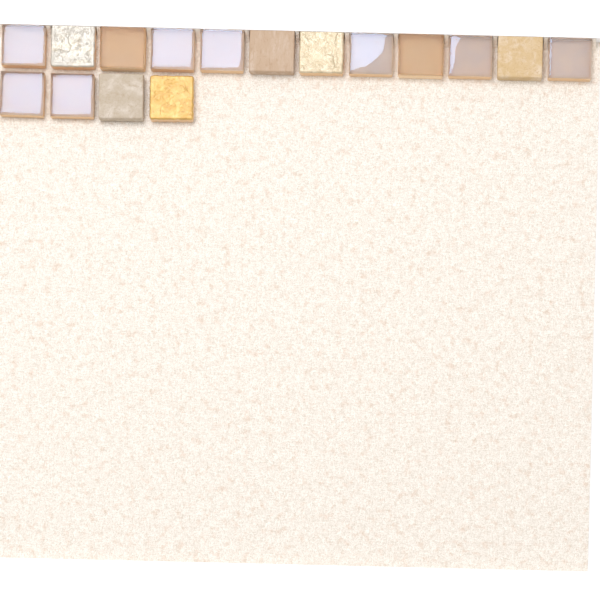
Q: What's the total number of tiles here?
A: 16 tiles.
